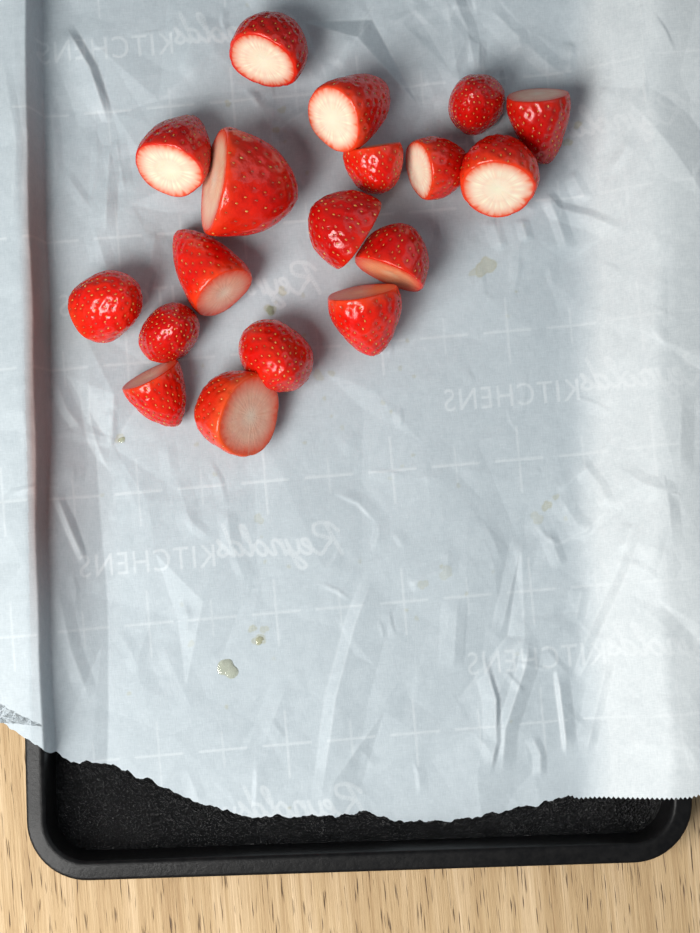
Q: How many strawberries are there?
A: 18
